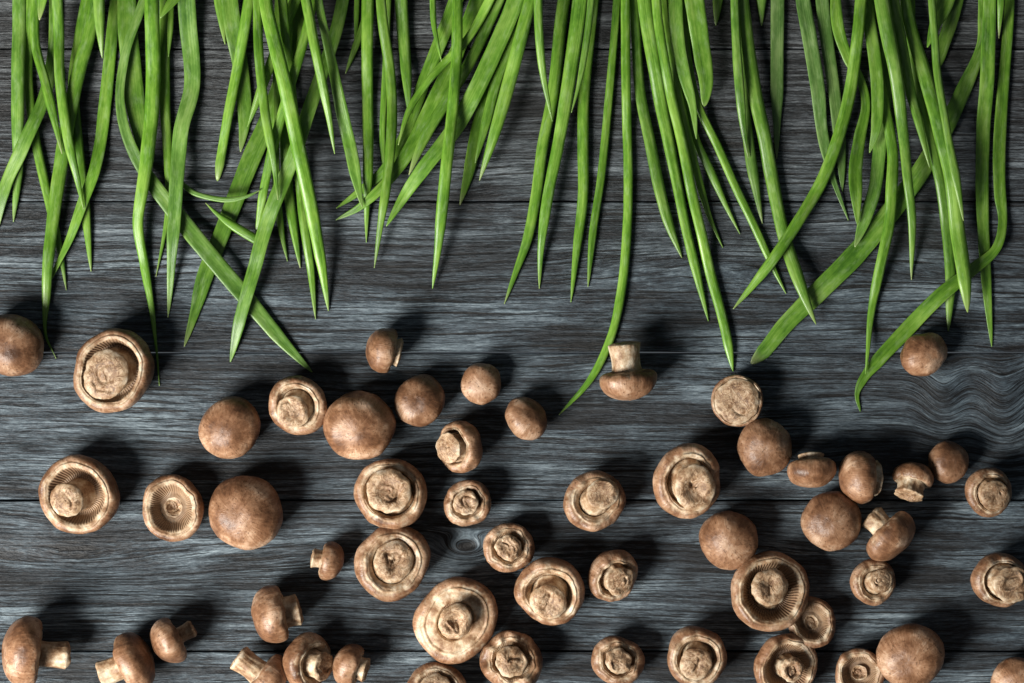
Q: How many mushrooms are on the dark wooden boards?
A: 54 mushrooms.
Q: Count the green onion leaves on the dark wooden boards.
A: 88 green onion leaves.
